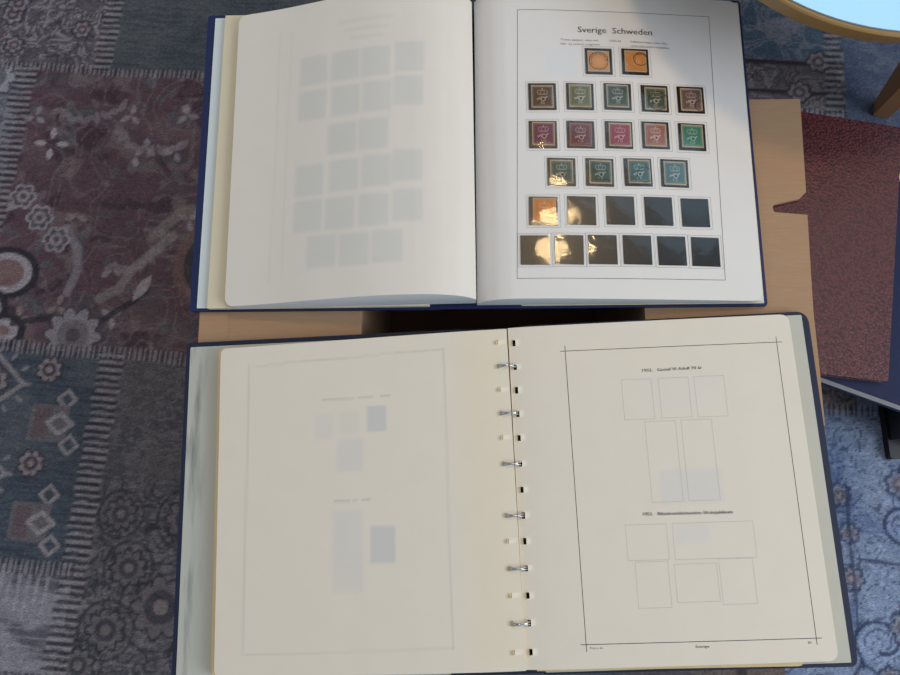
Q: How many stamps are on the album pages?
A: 17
